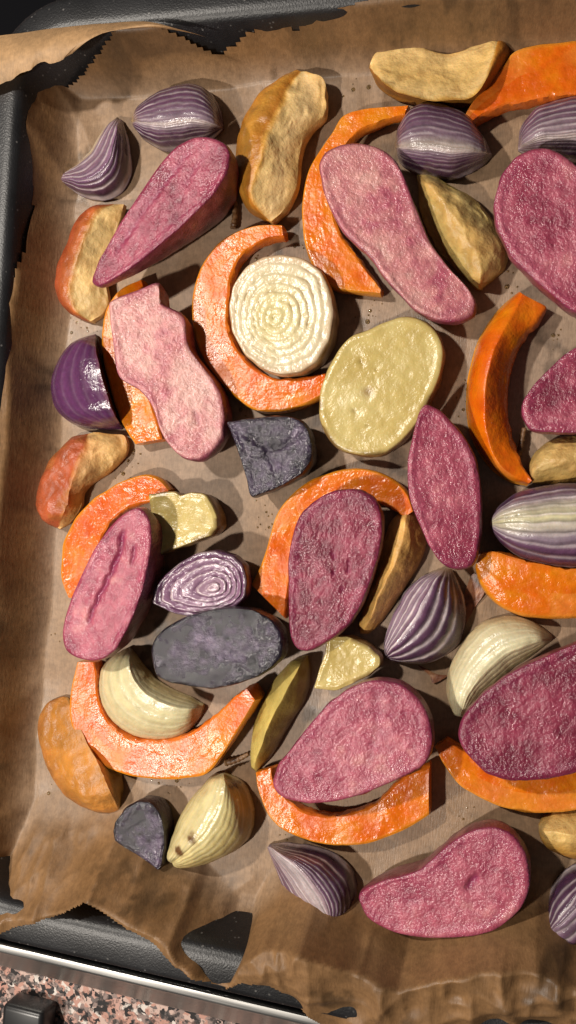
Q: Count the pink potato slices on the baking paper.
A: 11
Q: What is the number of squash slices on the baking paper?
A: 11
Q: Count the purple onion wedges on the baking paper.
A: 10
